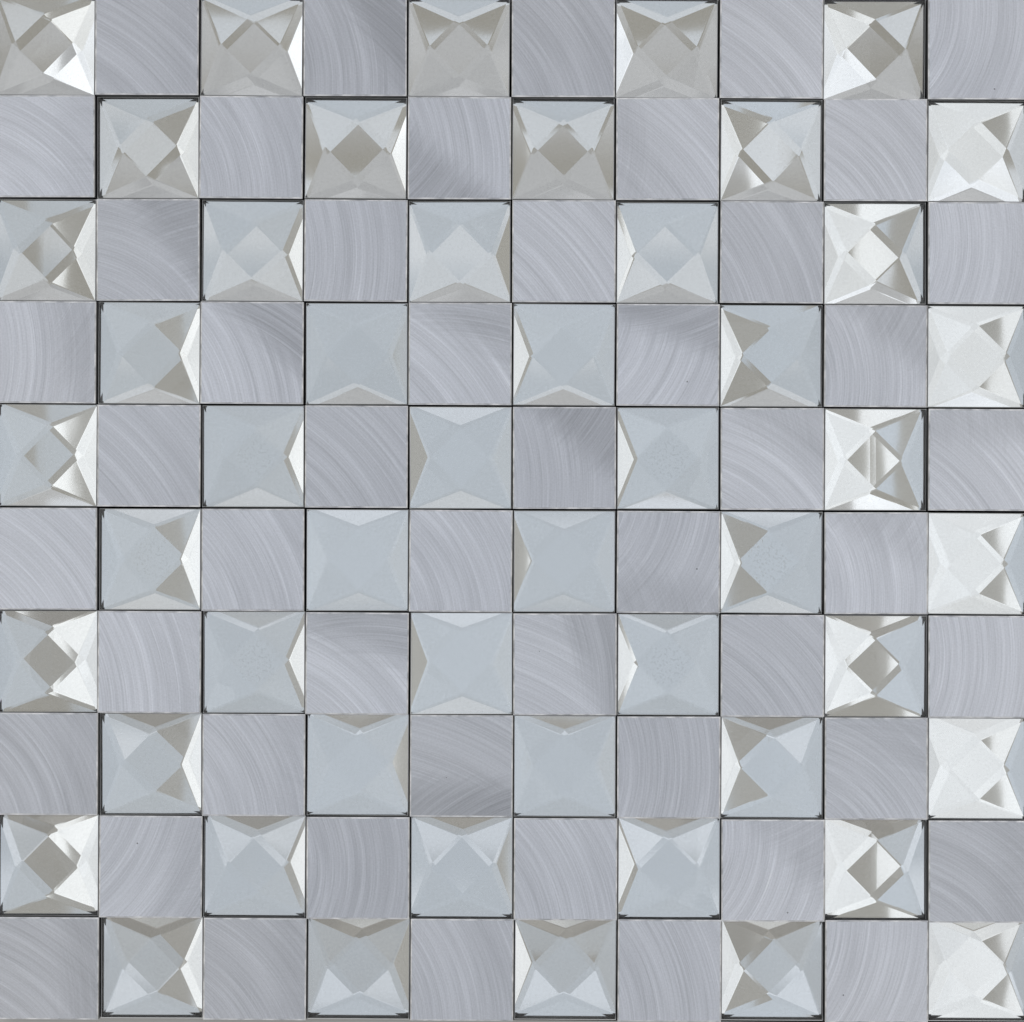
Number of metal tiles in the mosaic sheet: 50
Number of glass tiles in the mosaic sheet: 50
